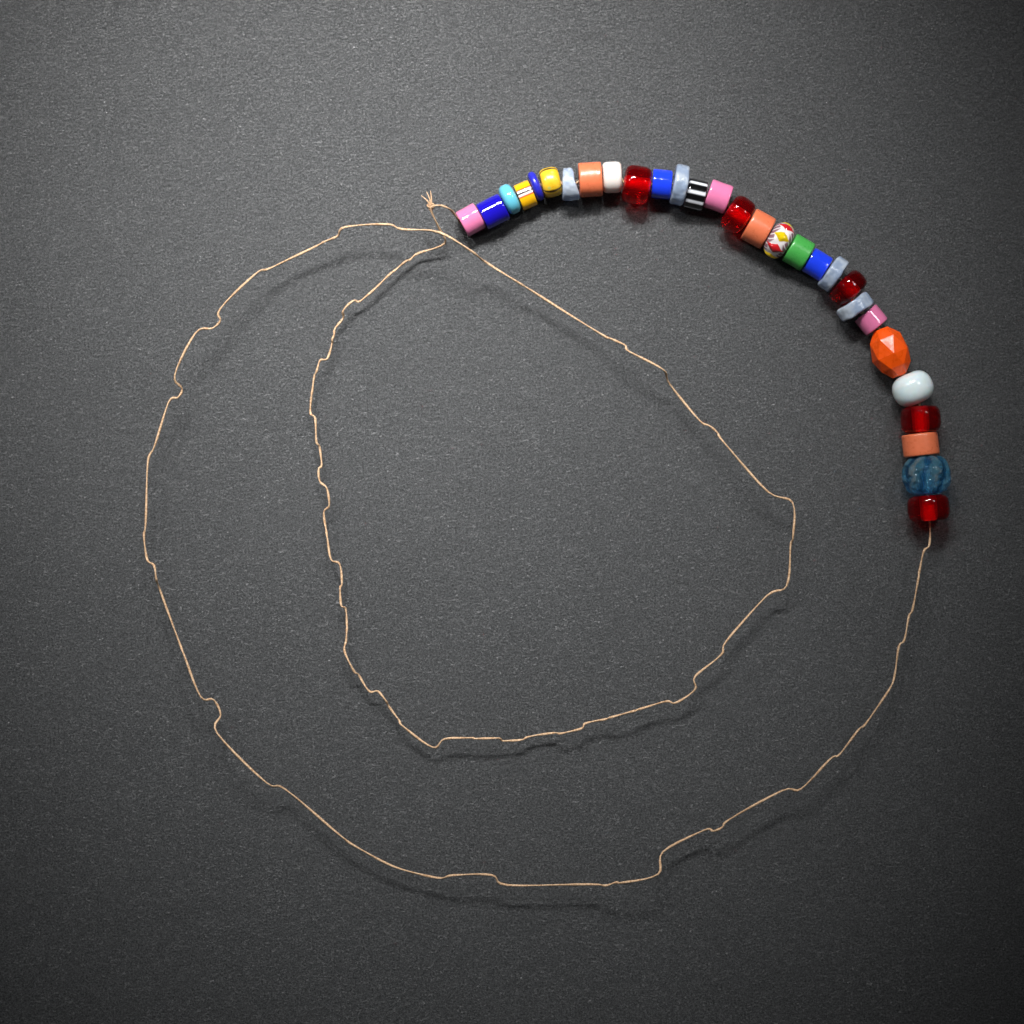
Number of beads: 29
